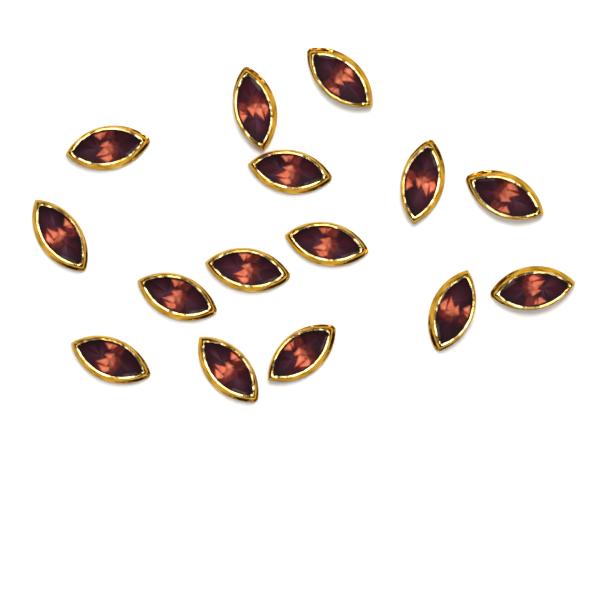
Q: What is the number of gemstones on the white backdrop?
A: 15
